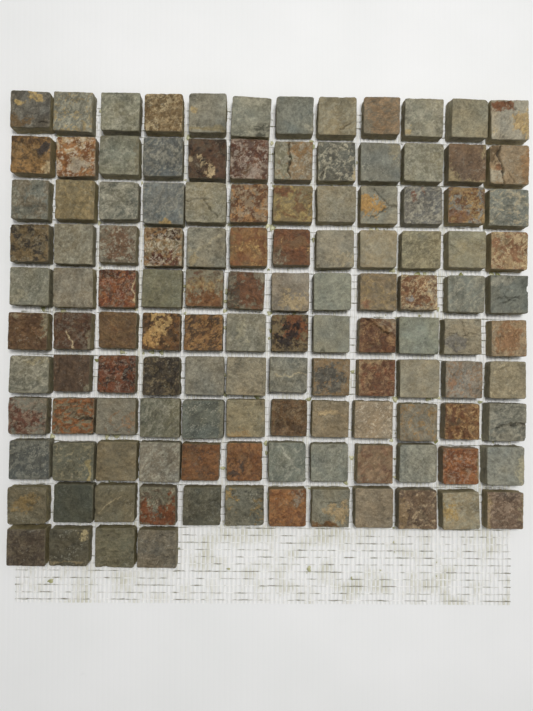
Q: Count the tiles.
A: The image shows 124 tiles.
